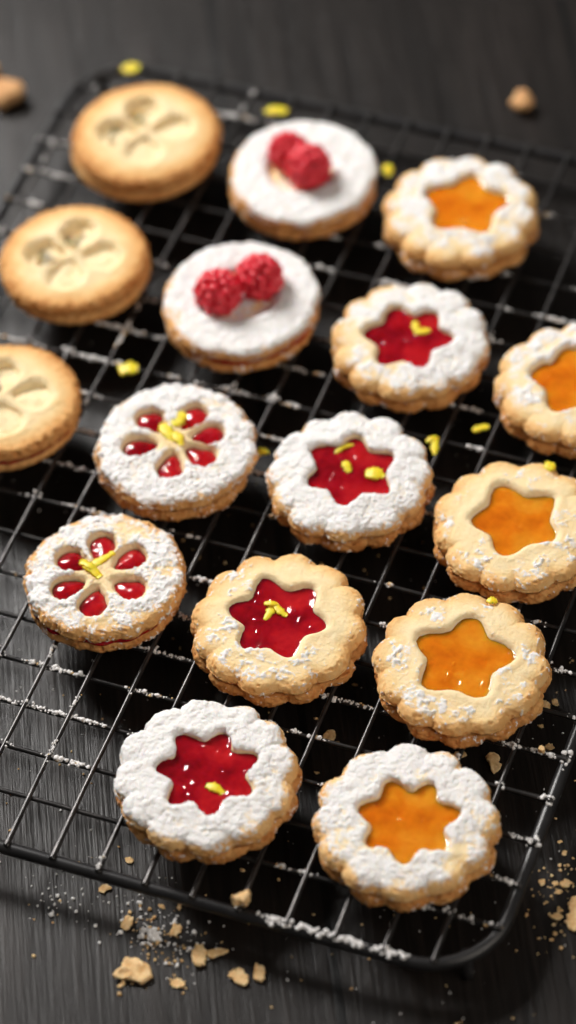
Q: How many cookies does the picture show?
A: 16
